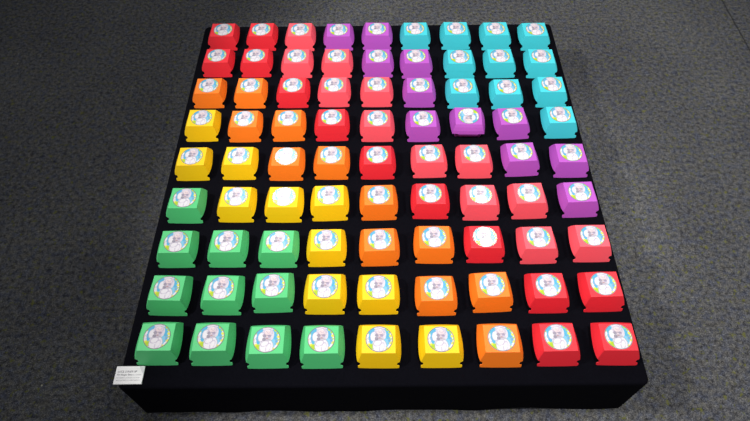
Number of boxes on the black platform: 81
